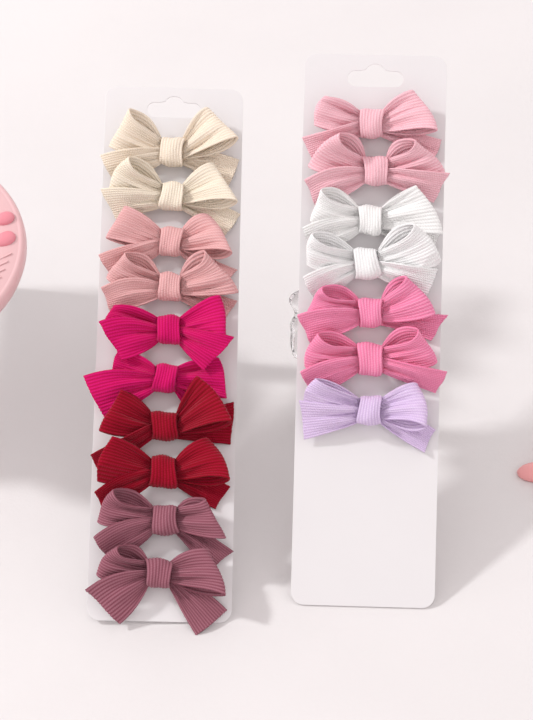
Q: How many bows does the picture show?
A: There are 17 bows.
